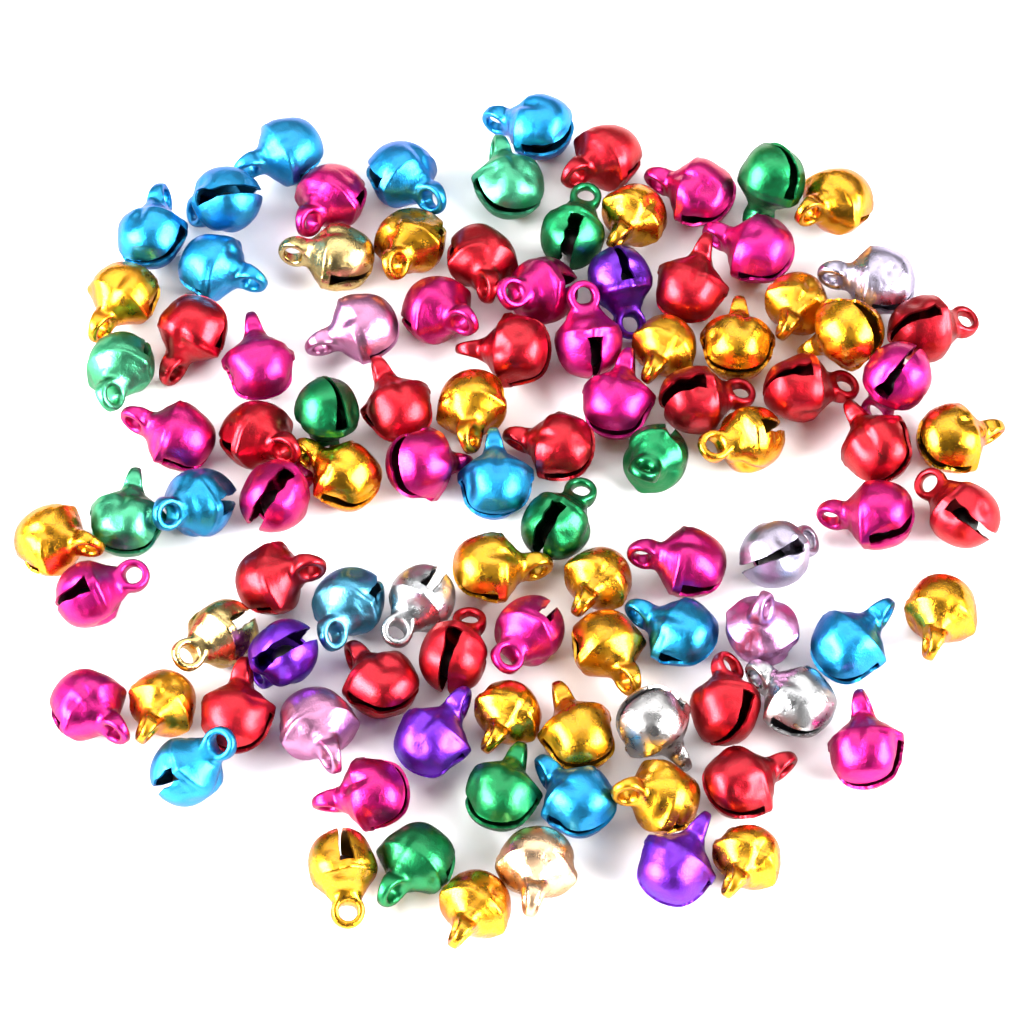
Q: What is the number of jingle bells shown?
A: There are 100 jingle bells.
